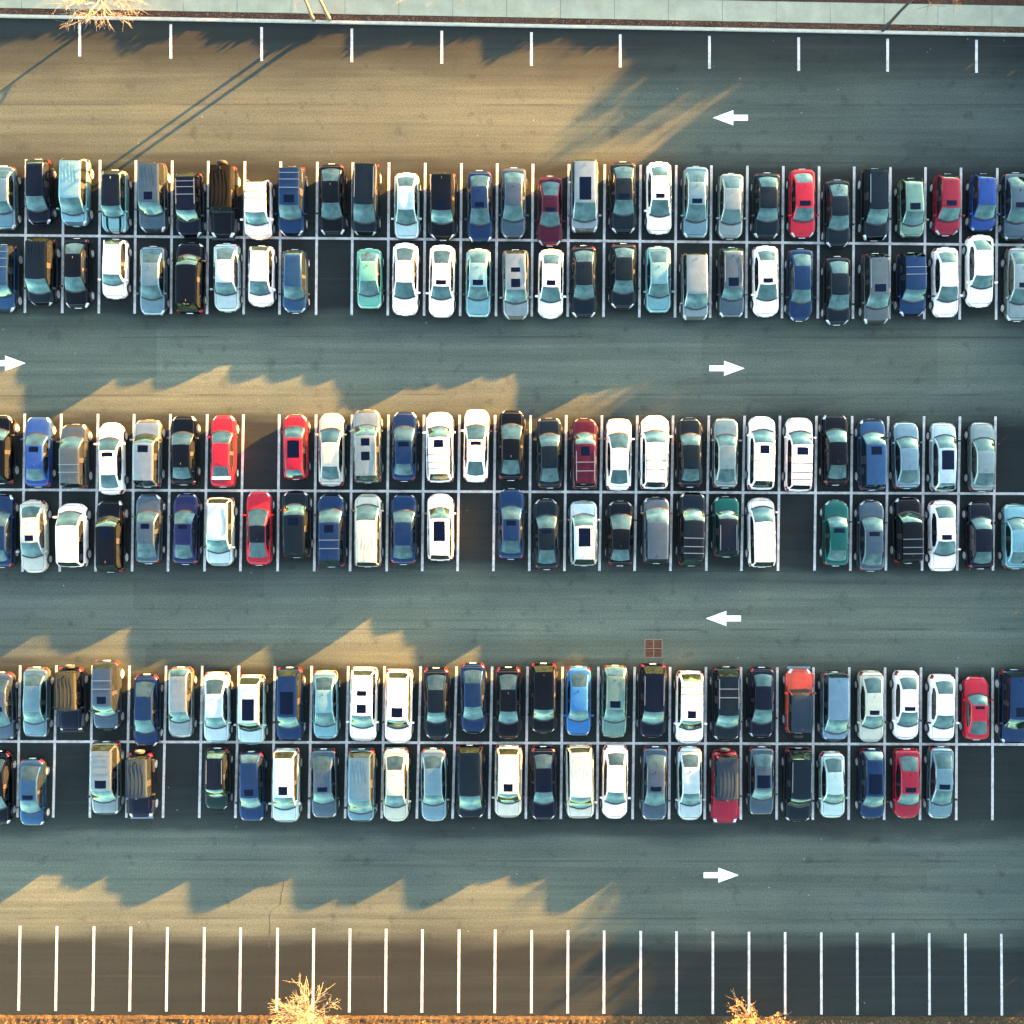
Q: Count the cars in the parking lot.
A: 165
